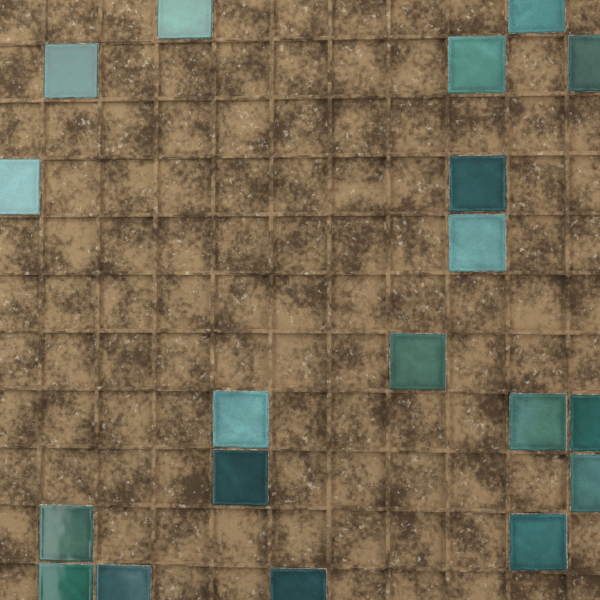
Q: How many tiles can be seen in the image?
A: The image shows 19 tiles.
